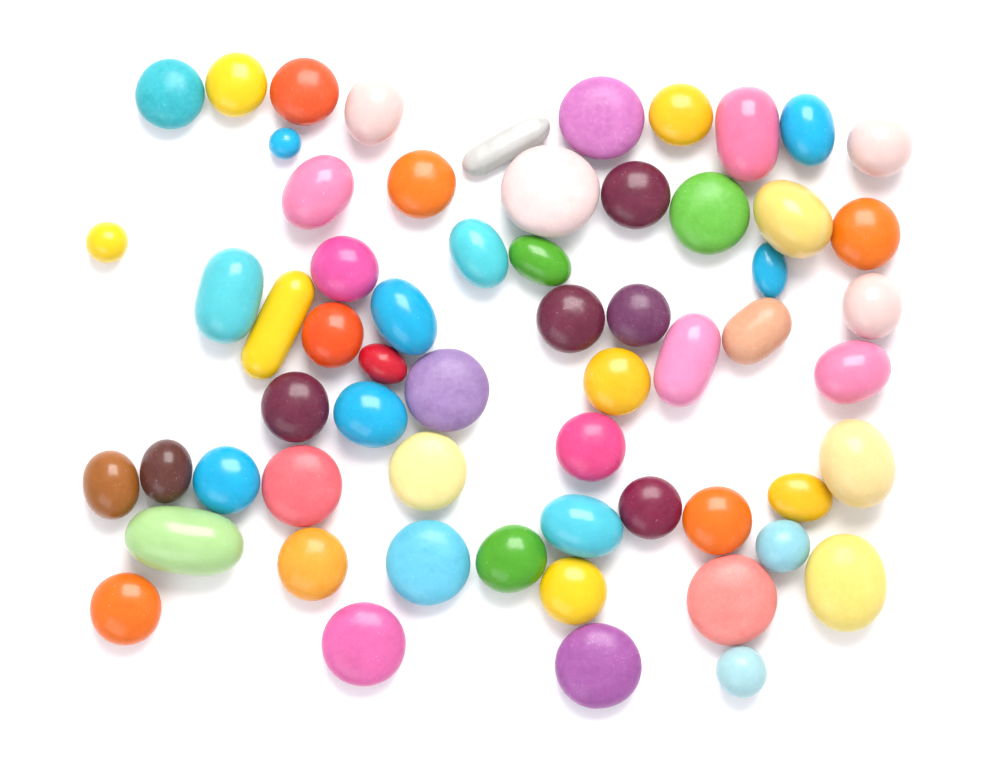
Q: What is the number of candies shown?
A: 61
